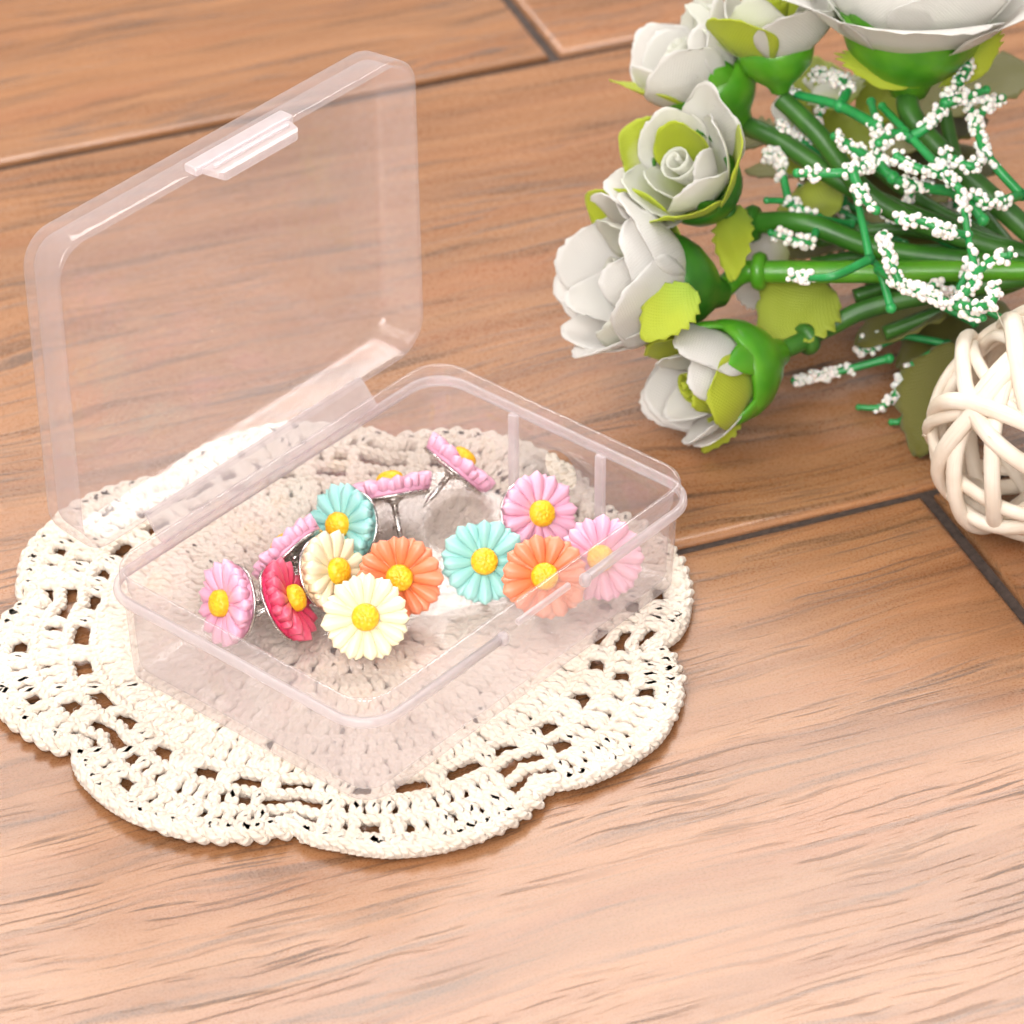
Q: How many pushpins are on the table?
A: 13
